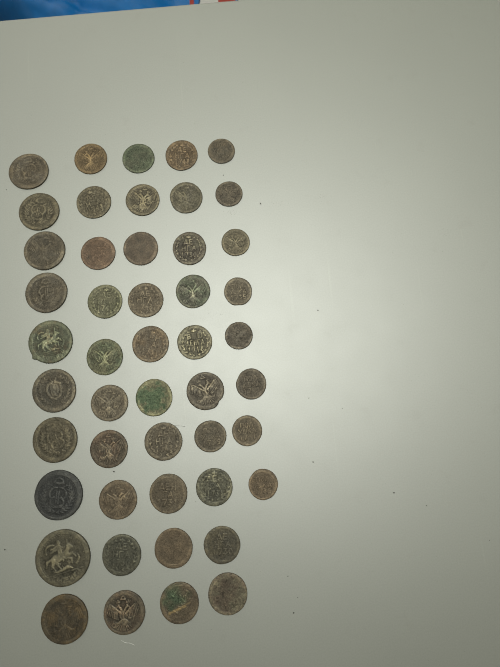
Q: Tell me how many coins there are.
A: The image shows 48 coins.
